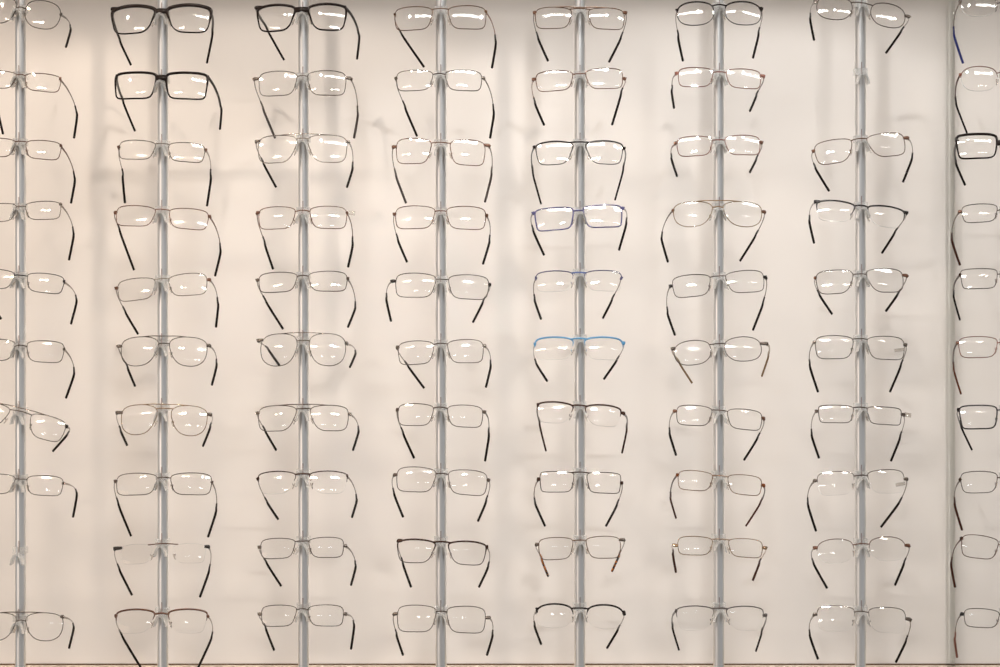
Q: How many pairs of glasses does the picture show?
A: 78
